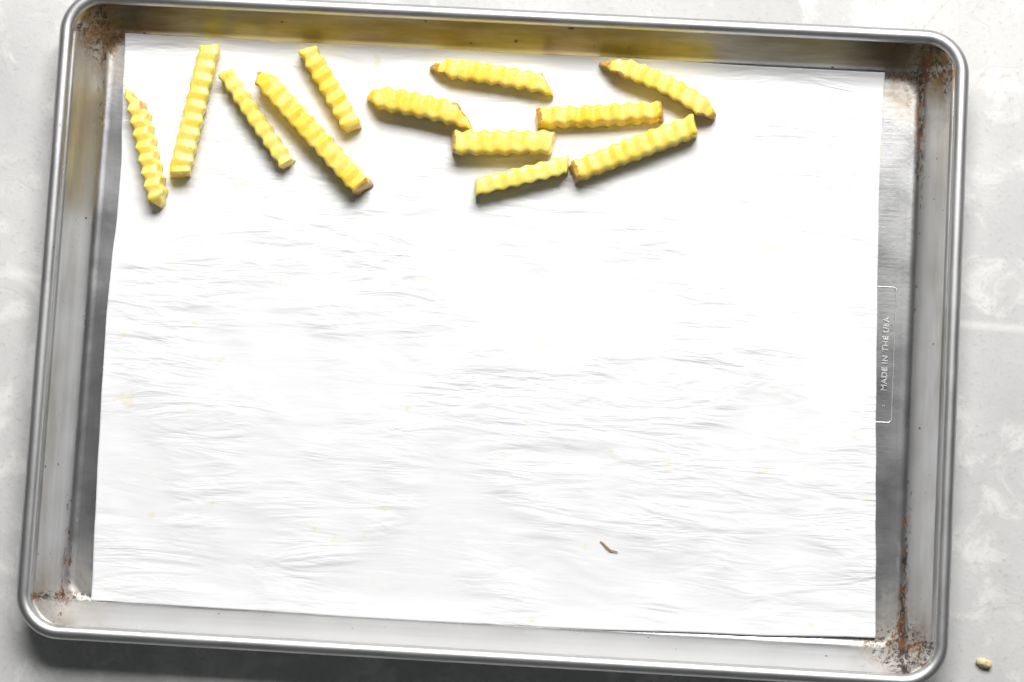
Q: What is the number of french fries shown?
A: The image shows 12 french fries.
